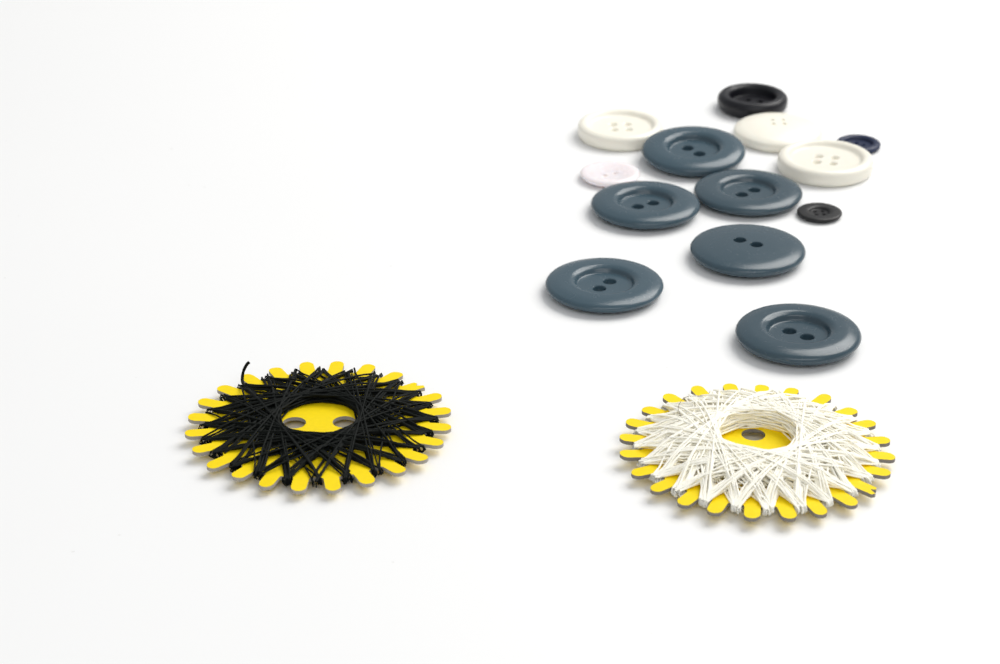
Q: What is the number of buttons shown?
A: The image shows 13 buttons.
